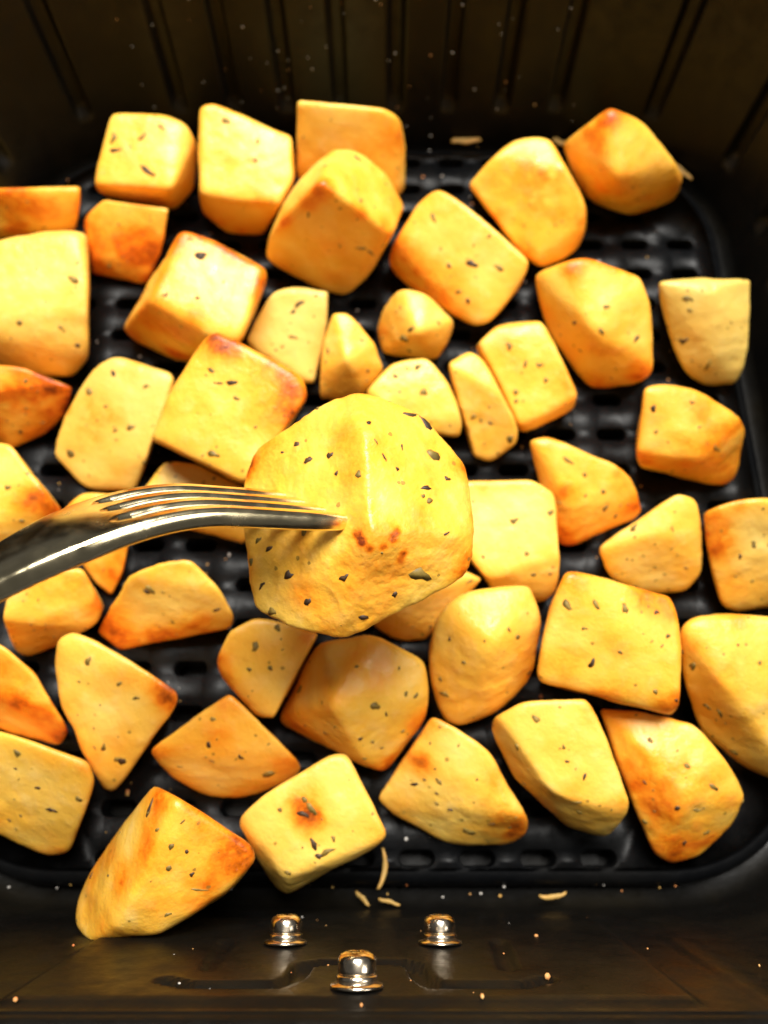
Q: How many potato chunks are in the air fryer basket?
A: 48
